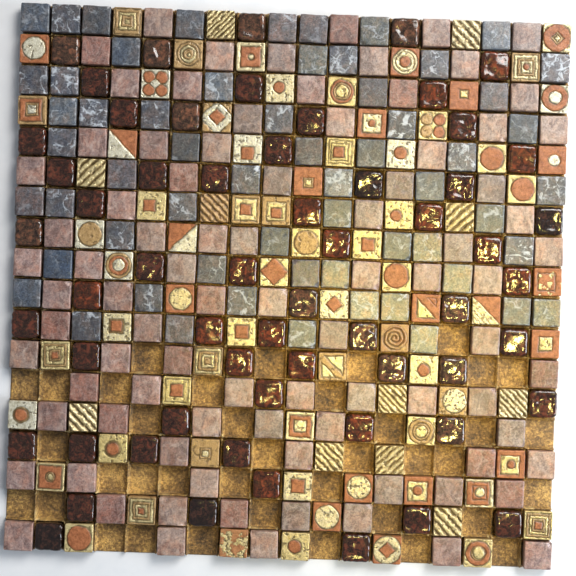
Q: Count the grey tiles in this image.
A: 60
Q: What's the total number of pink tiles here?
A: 87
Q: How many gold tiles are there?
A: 80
